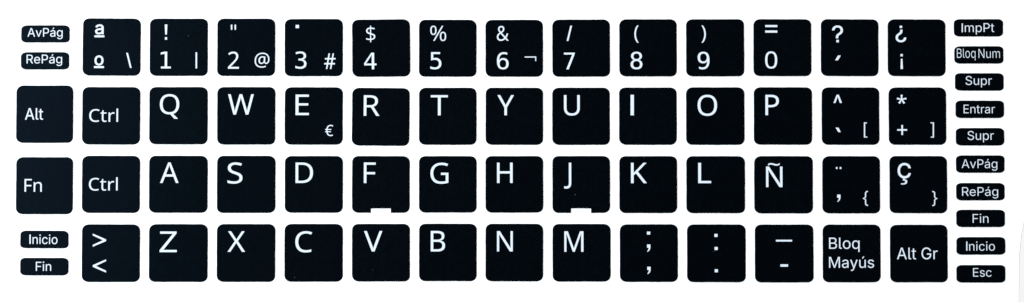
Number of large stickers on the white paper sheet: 54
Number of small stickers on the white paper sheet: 14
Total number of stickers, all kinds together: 68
